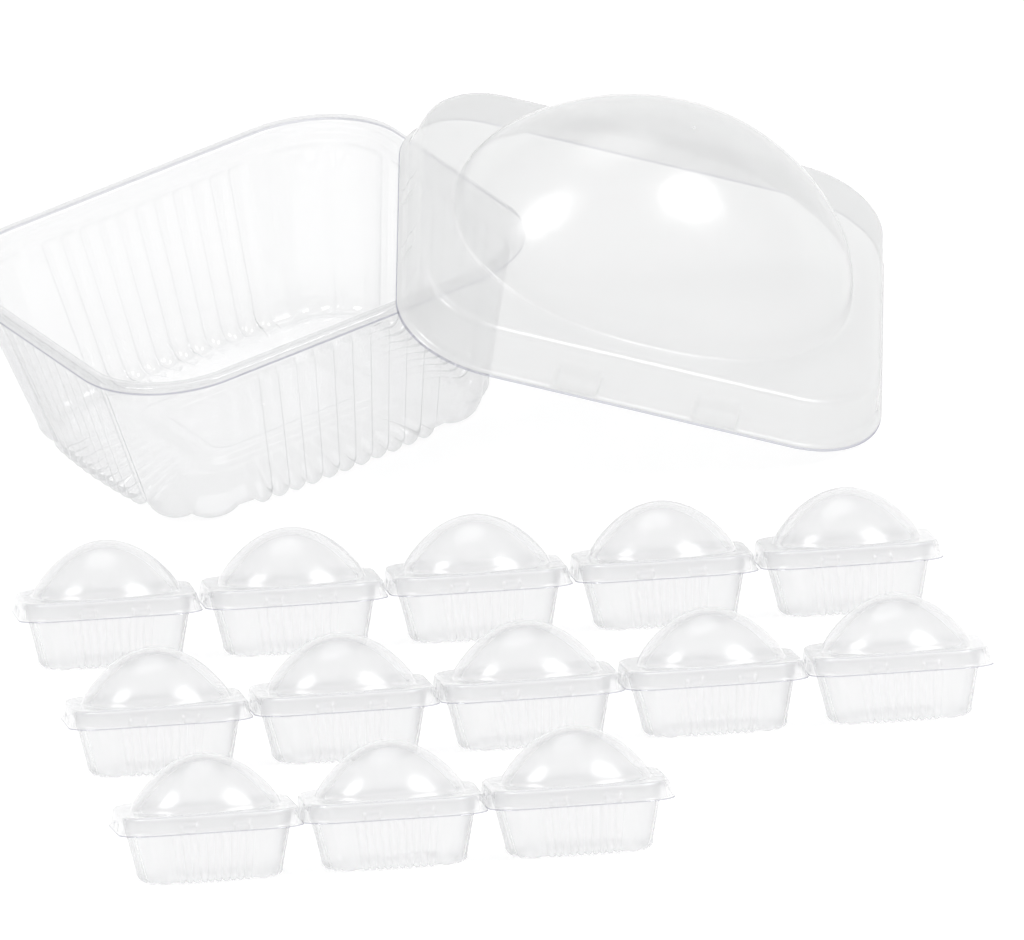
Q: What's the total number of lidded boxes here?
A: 13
